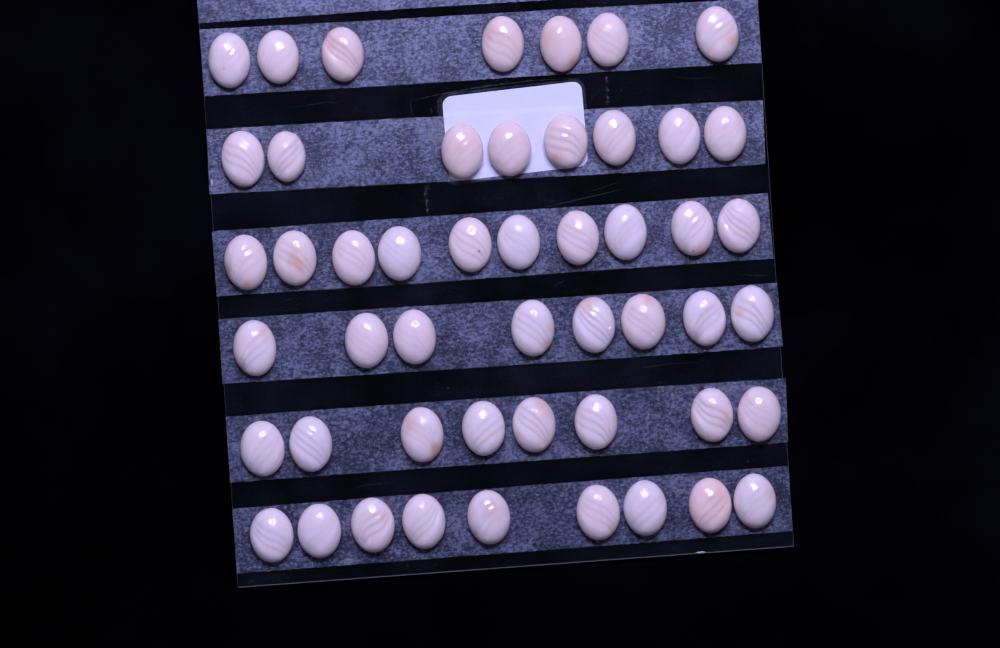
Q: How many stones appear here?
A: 50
